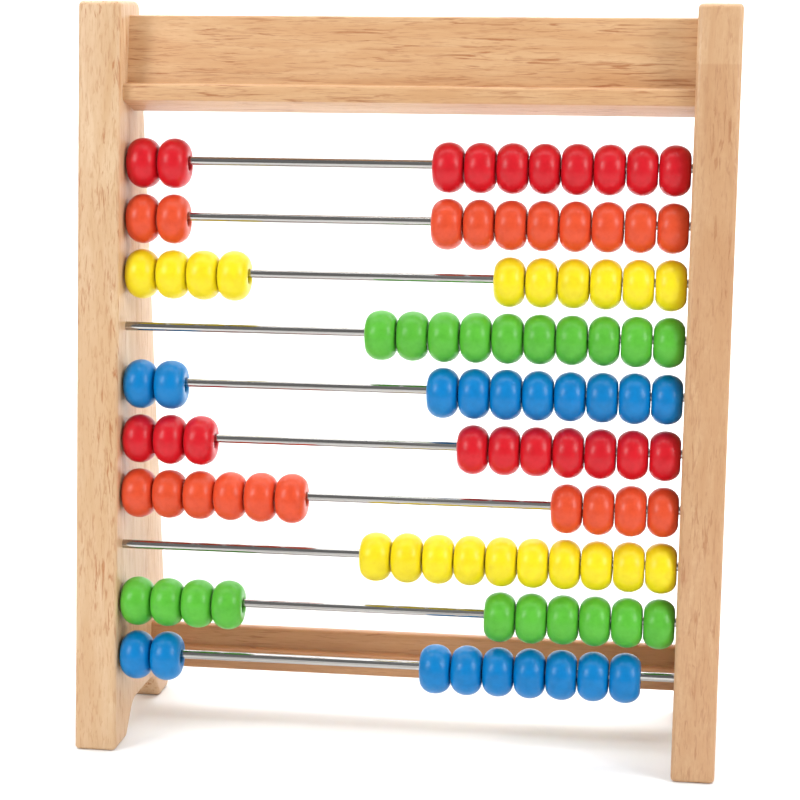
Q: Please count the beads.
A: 99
